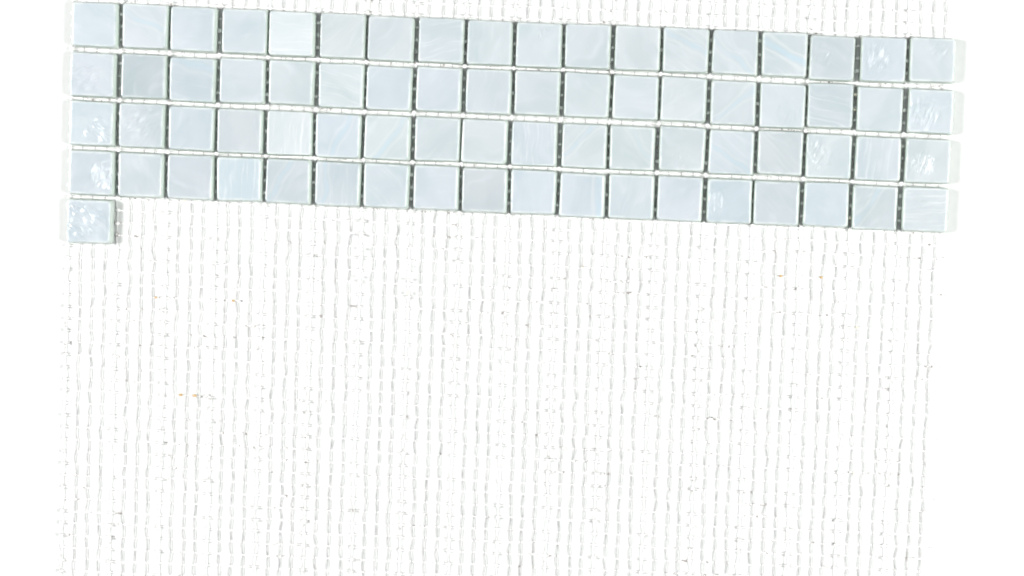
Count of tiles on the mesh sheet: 73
